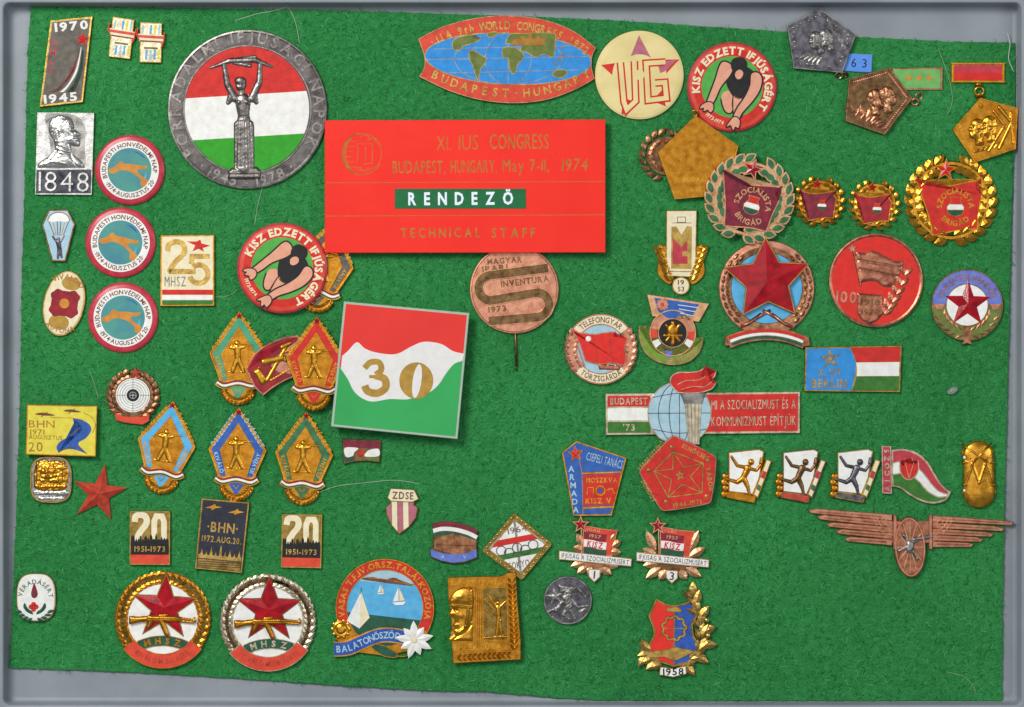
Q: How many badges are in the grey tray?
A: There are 70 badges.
